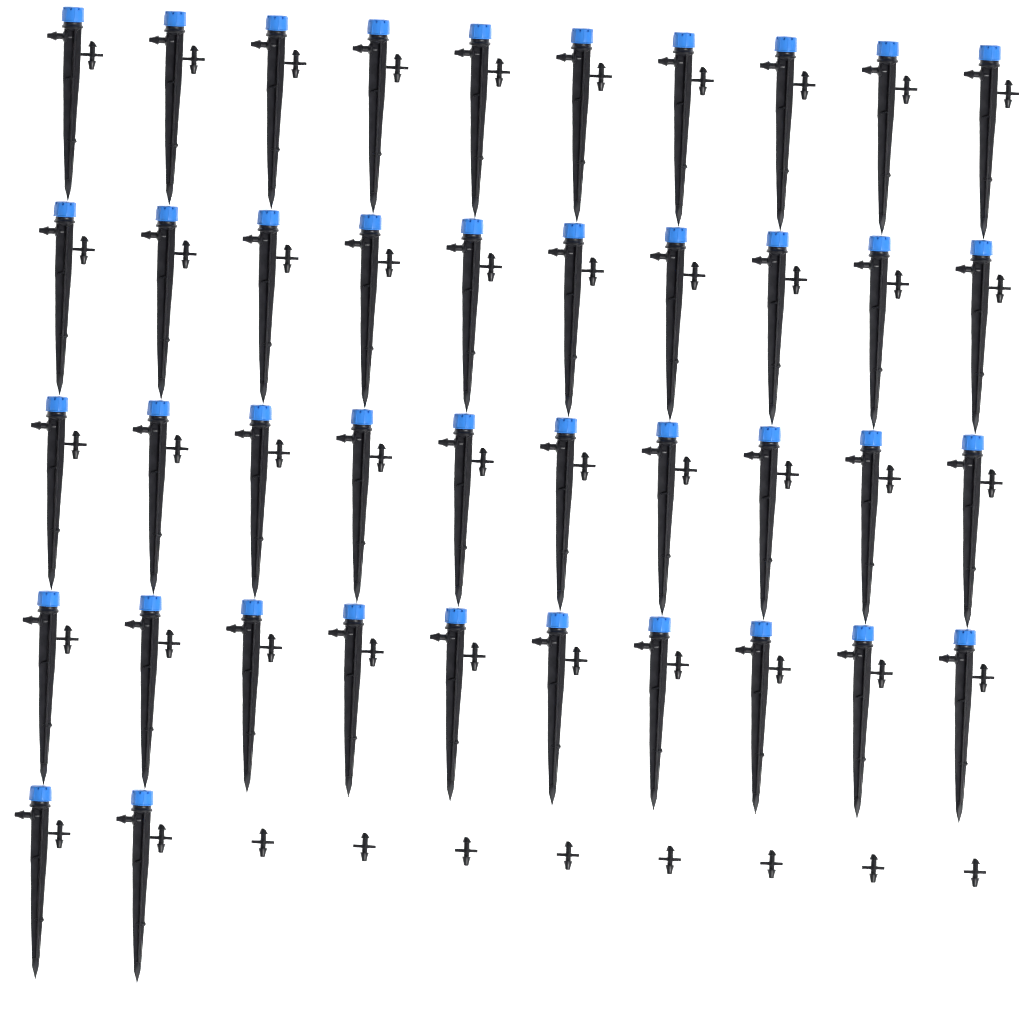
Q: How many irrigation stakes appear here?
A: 42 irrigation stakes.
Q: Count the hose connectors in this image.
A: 50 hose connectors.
